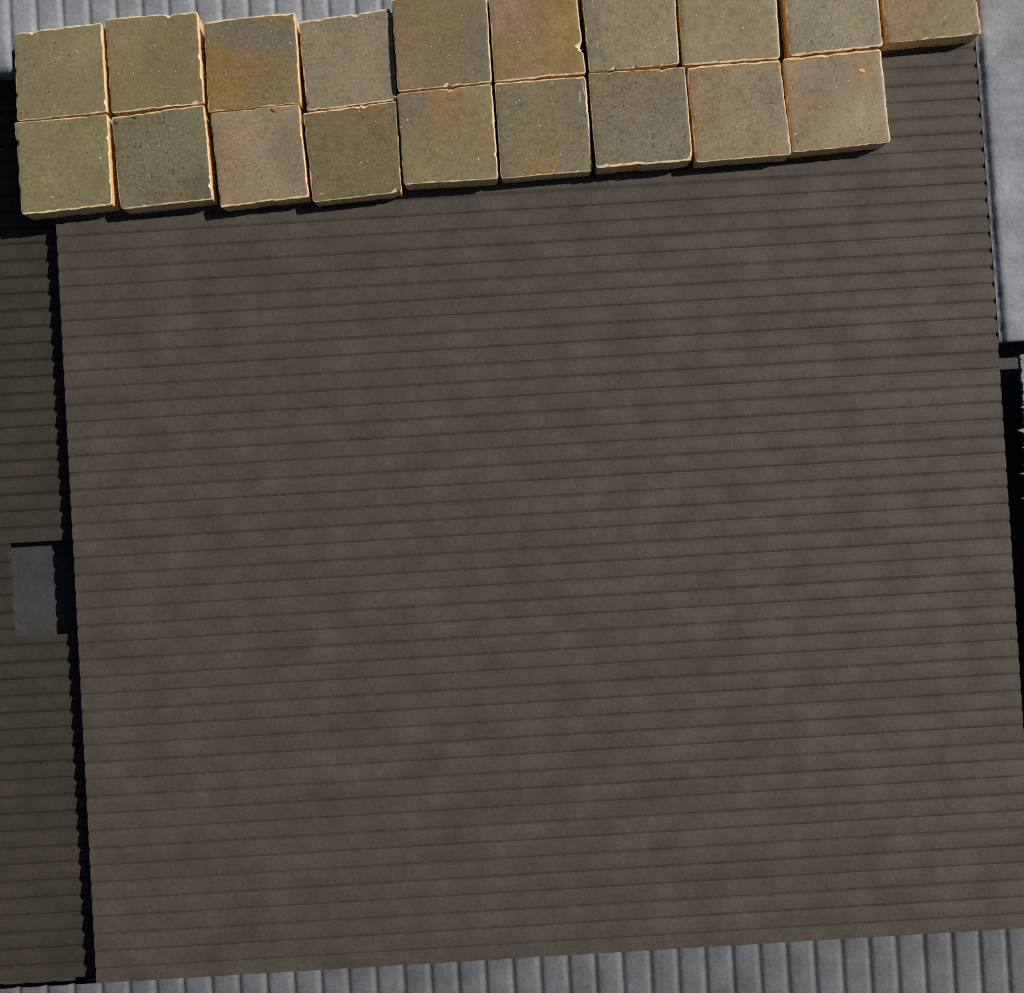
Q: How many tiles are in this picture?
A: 19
